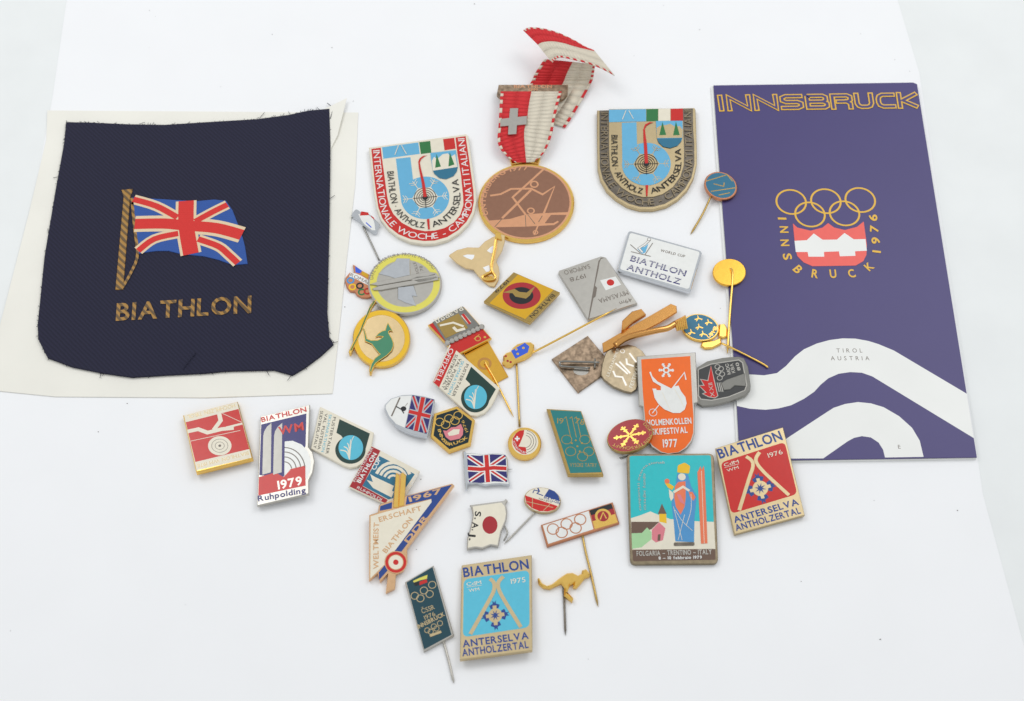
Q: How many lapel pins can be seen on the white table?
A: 40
